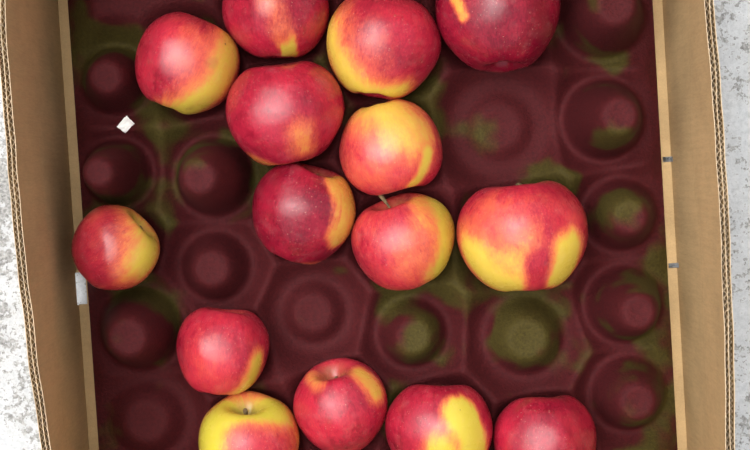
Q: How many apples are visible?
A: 15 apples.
